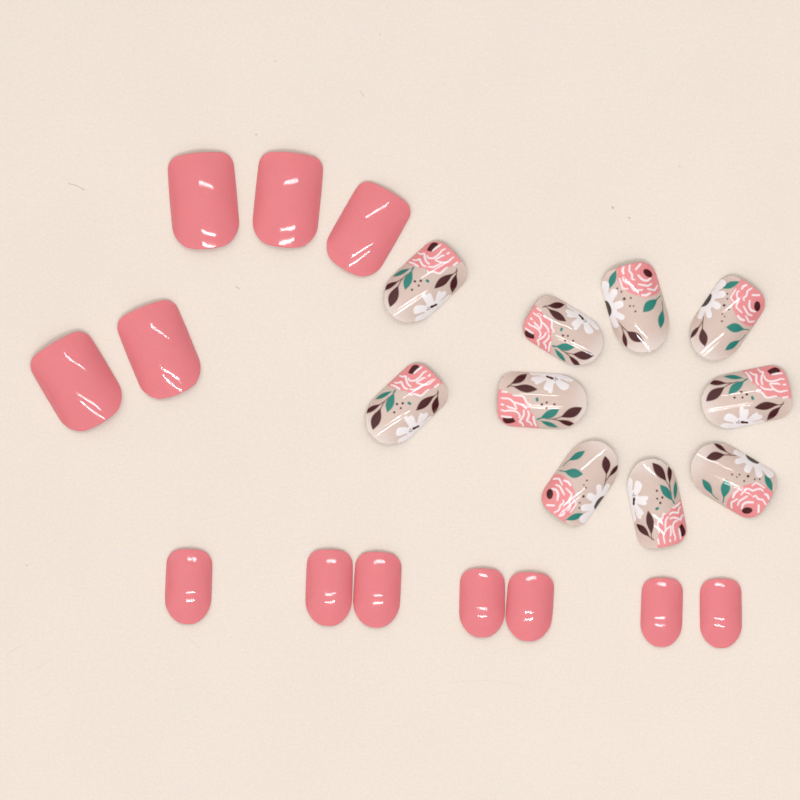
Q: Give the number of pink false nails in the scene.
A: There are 12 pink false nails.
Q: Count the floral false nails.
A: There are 10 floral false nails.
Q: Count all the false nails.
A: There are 22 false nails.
